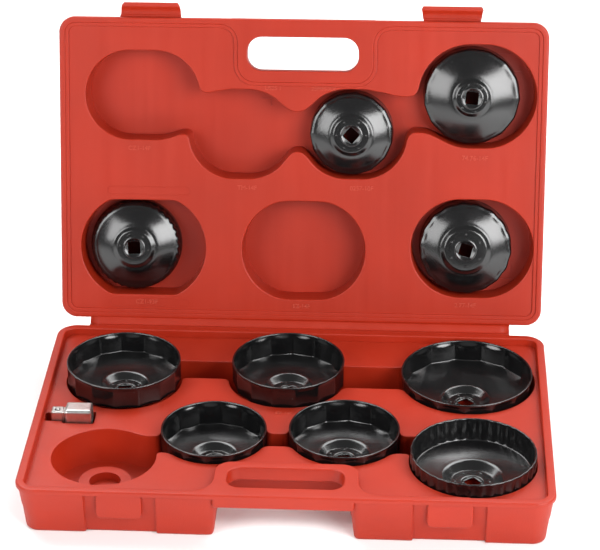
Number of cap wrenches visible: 10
